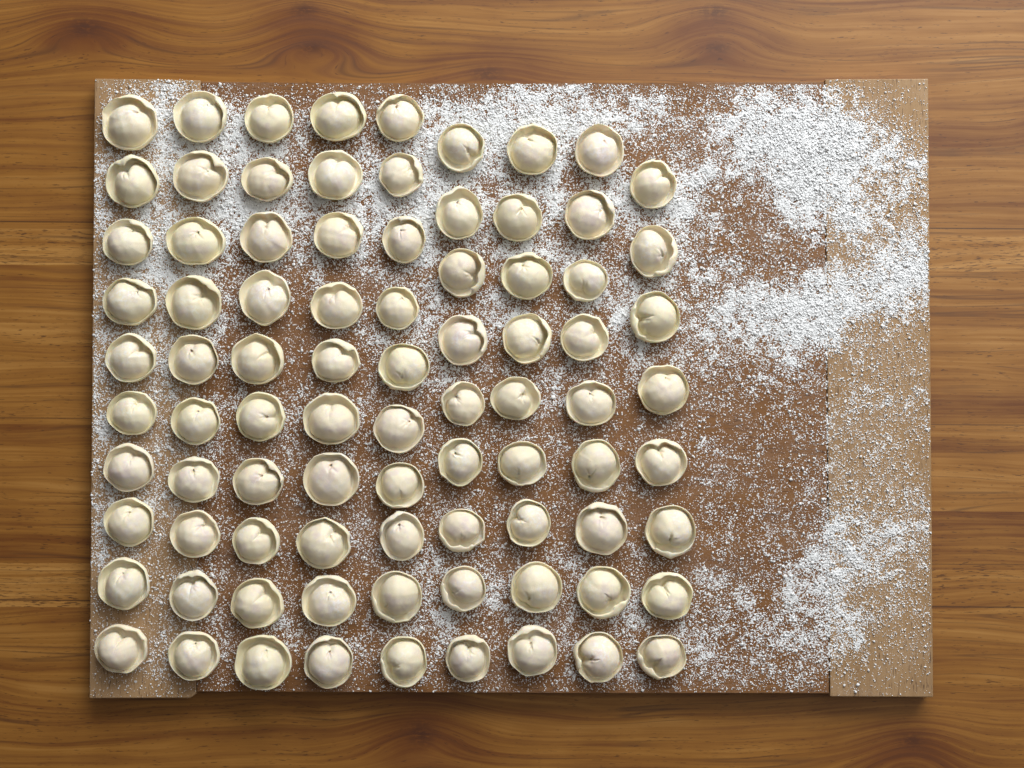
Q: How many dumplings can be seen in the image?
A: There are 85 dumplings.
